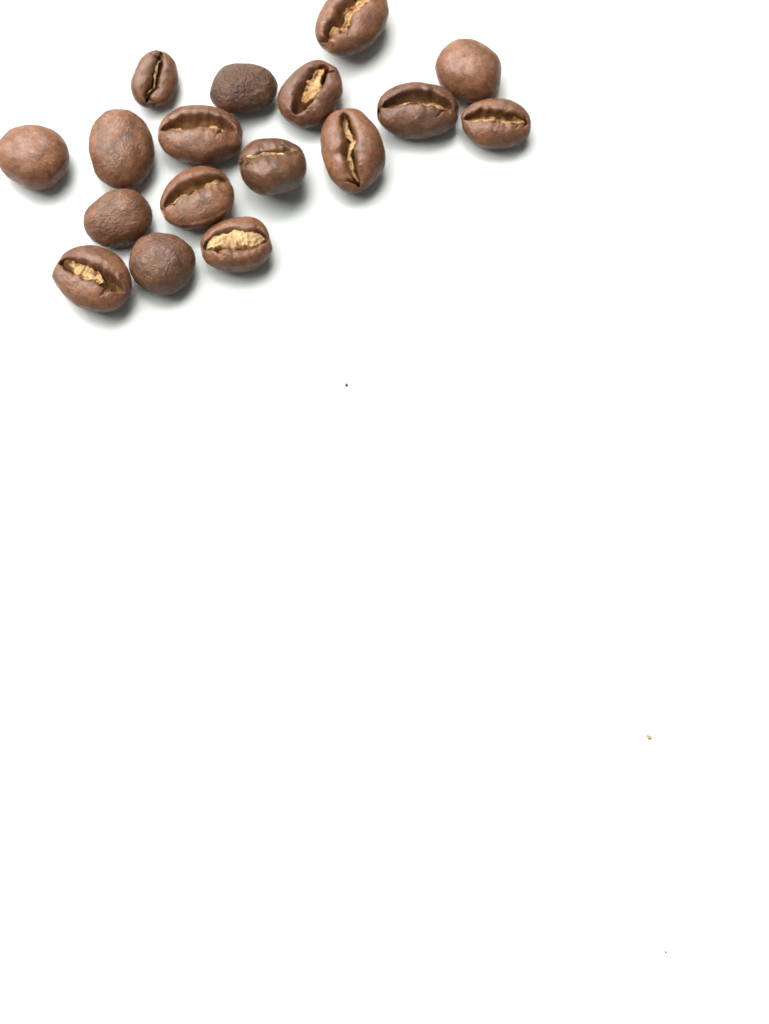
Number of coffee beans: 17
